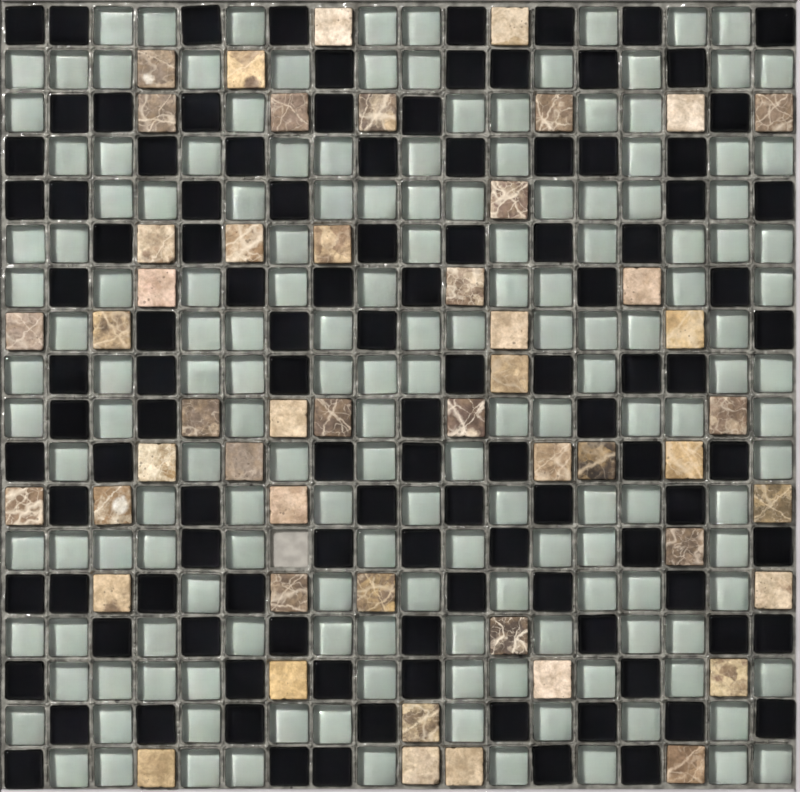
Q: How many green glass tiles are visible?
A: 162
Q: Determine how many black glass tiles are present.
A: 111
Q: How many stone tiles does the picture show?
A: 50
